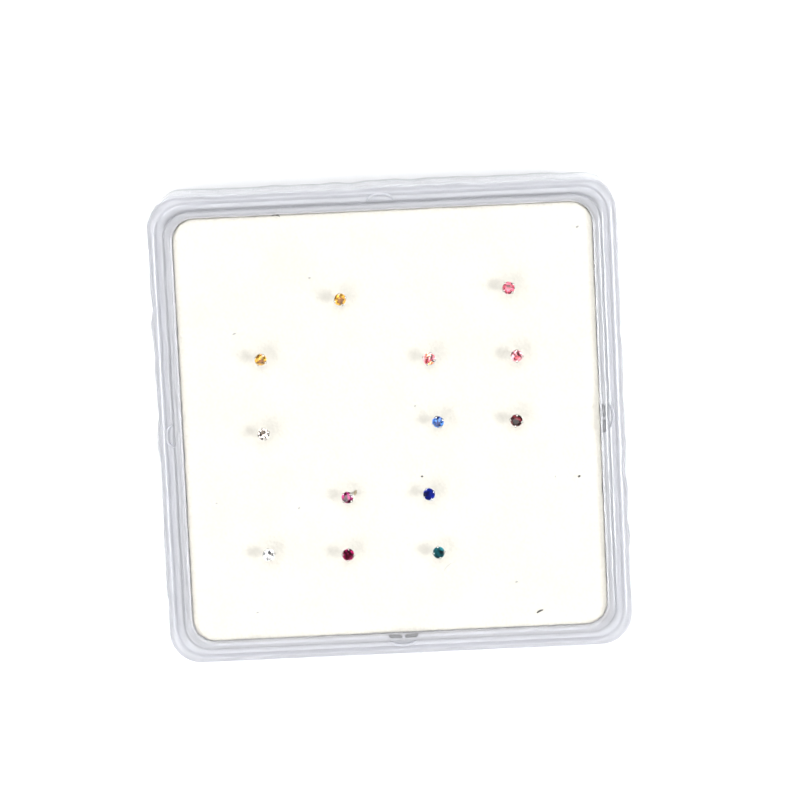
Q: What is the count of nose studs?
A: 13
